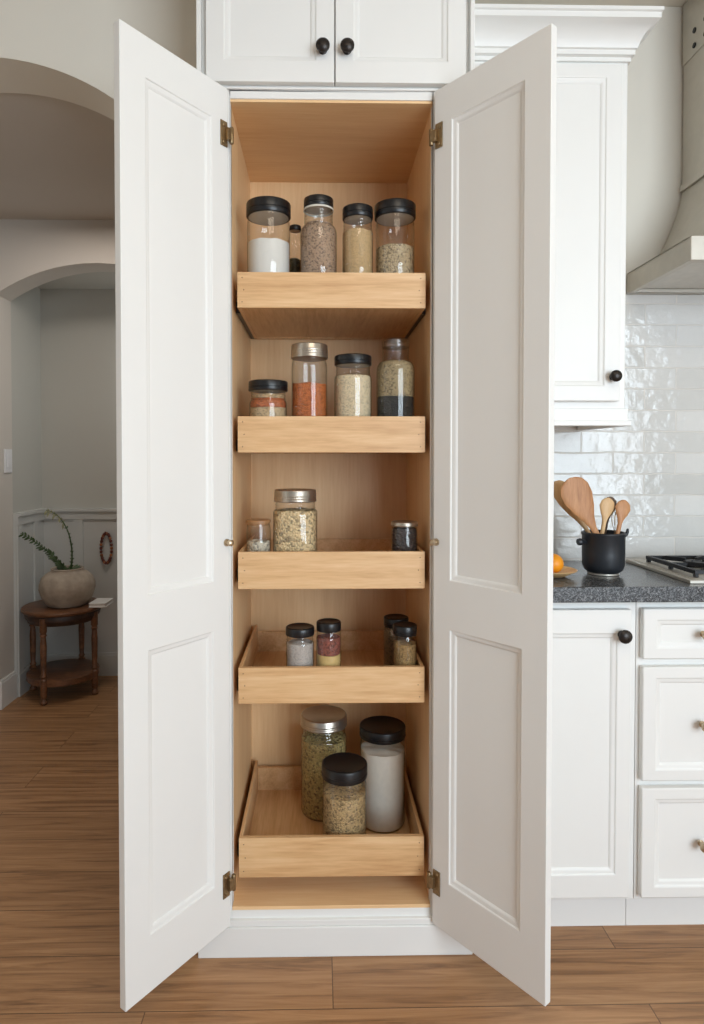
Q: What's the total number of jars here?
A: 19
